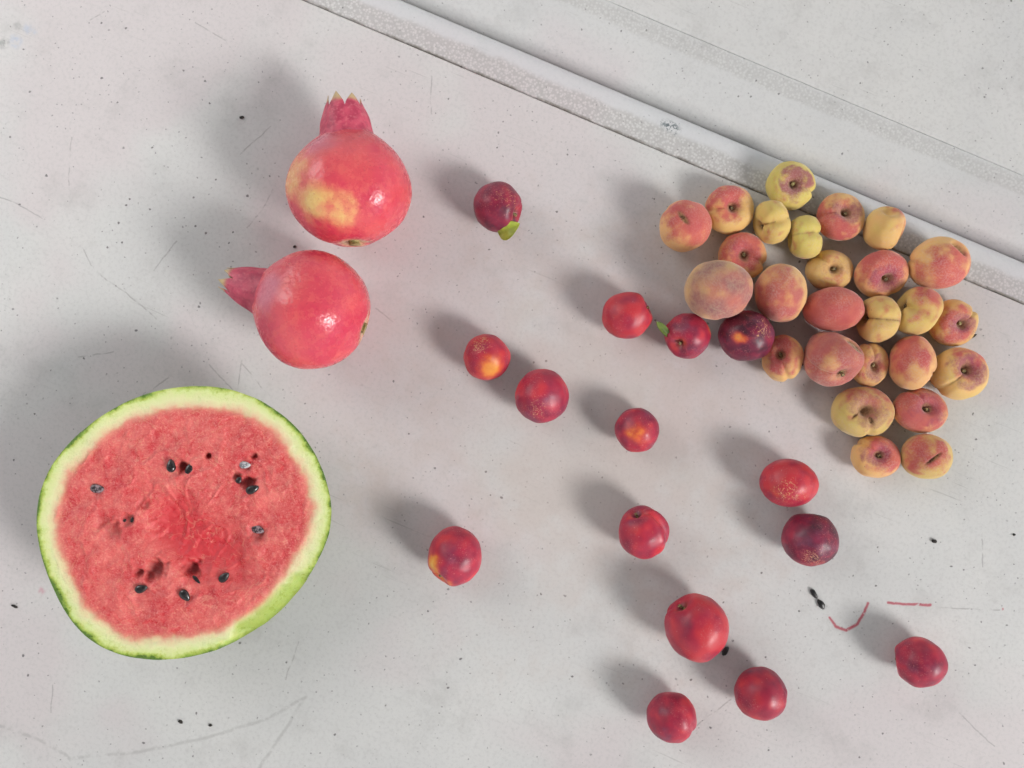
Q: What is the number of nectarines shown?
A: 15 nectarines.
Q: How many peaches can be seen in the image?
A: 26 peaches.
